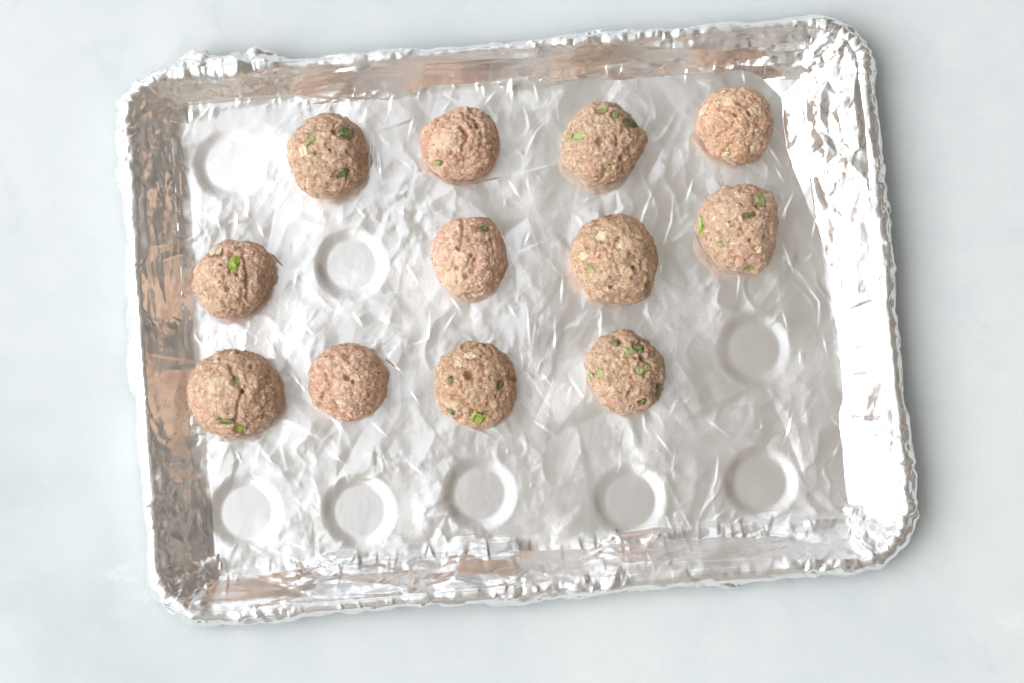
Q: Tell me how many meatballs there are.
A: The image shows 12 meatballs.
